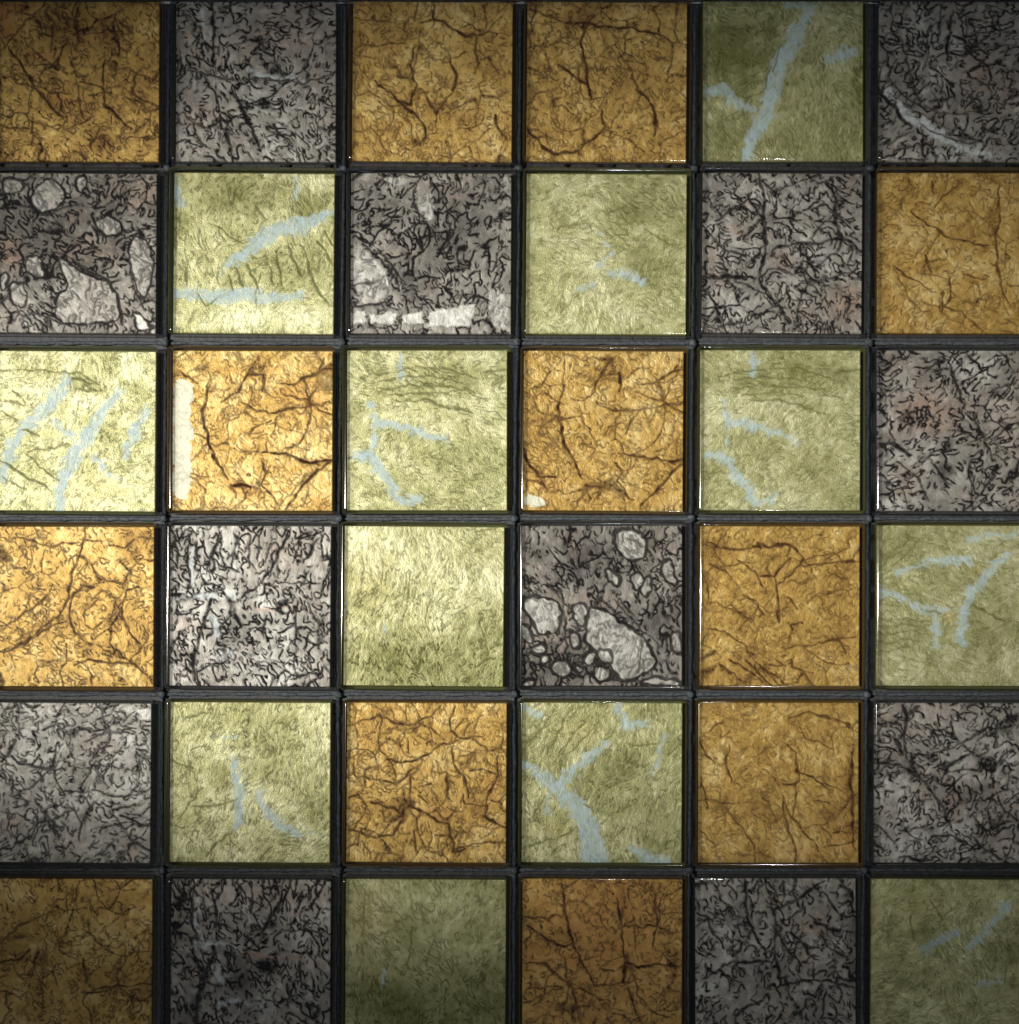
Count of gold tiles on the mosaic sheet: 12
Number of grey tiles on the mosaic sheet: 12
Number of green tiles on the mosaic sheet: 12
